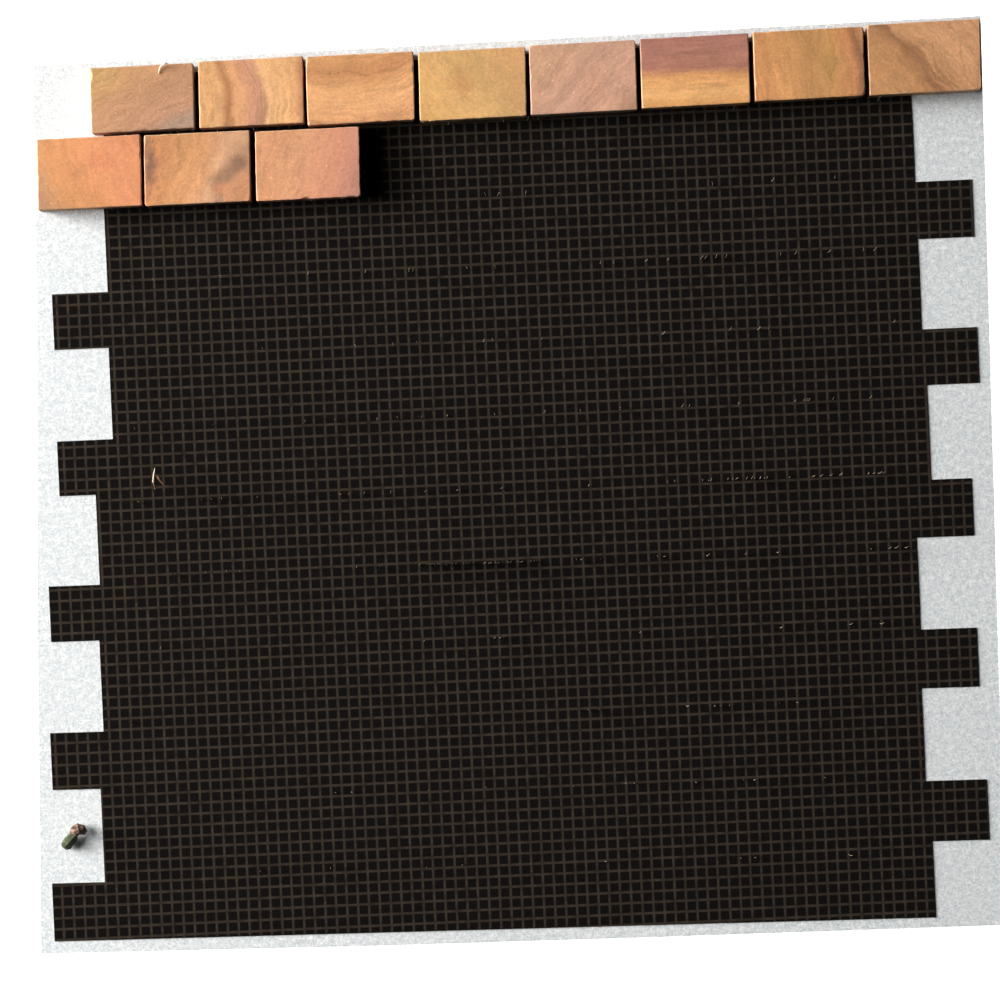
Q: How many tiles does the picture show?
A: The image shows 11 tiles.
